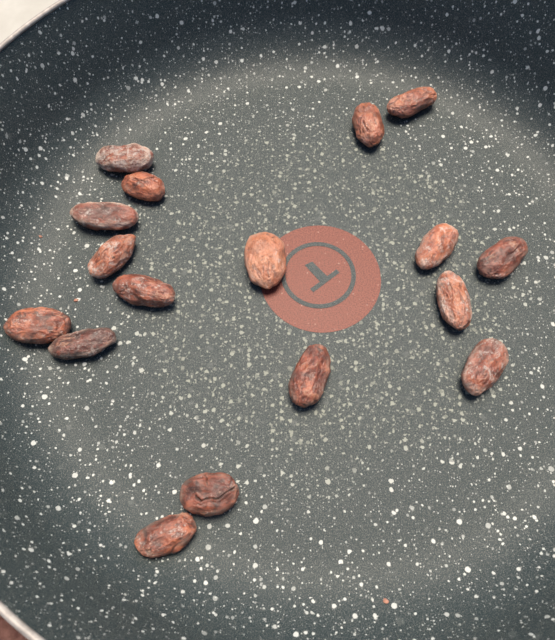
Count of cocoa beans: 17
